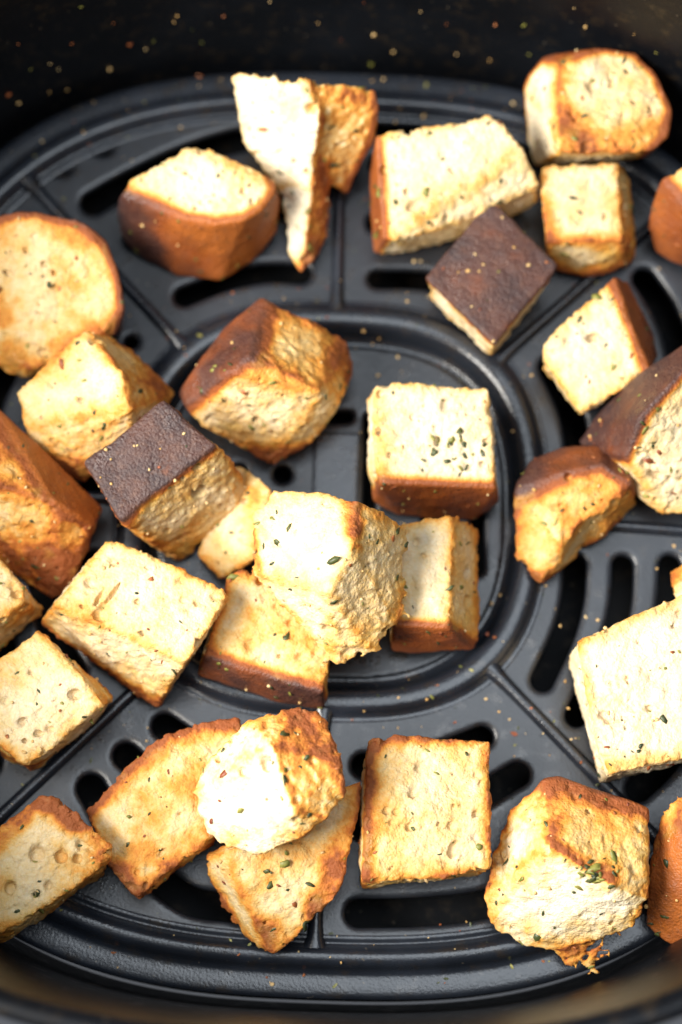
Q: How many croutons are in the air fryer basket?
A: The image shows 31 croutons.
